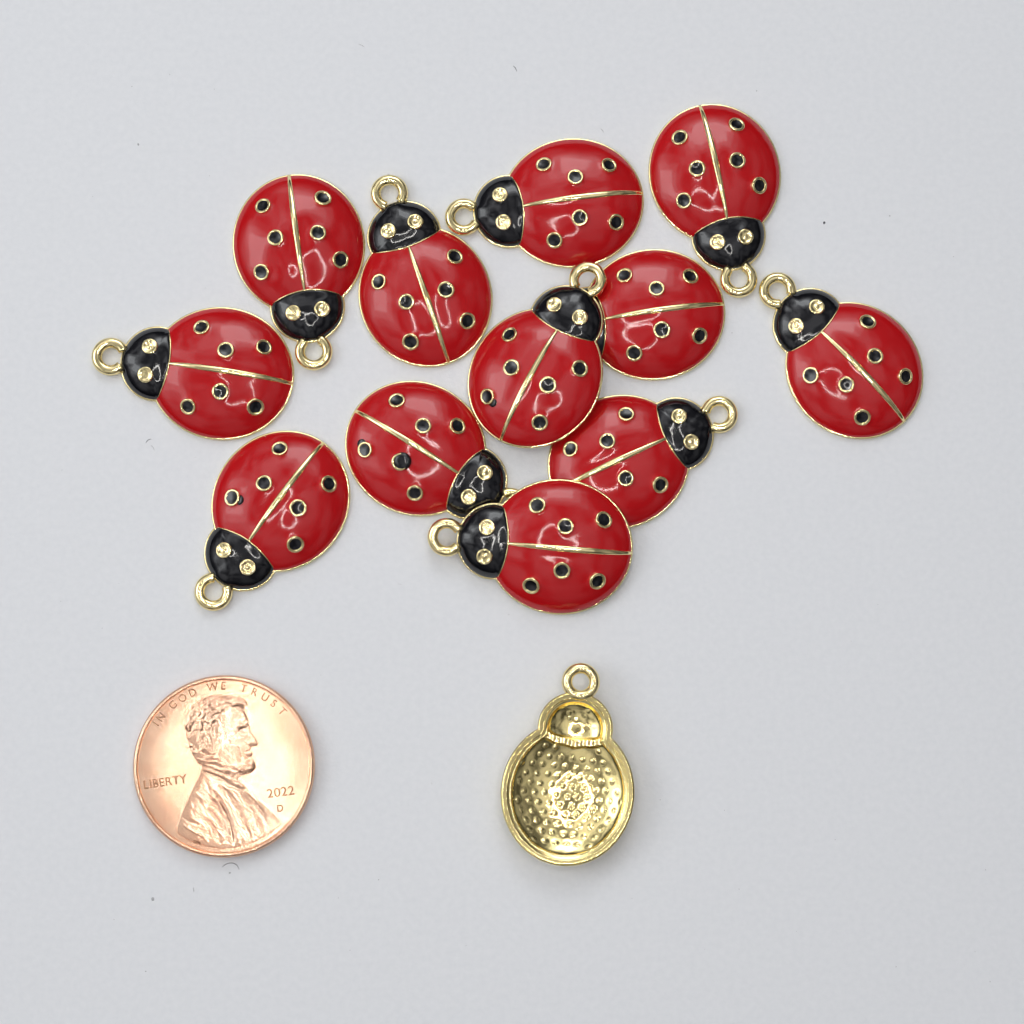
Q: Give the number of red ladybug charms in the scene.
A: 12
